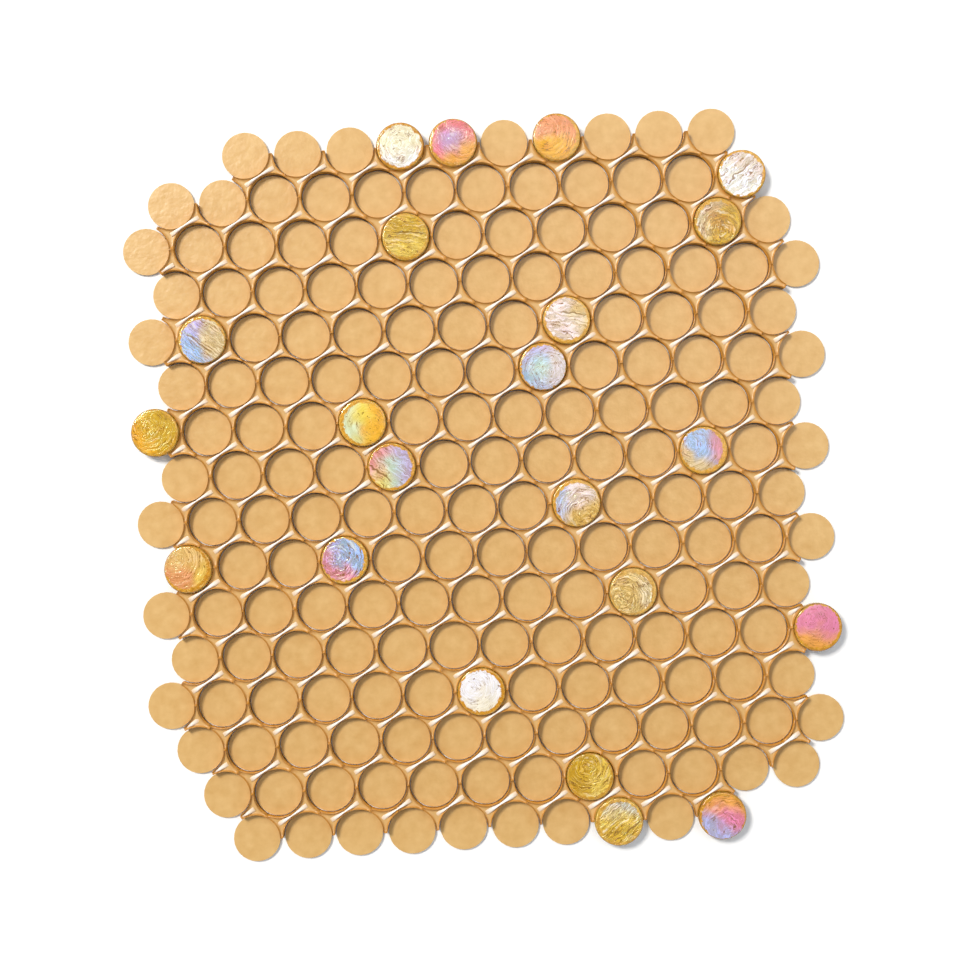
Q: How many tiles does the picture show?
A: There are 22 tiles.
